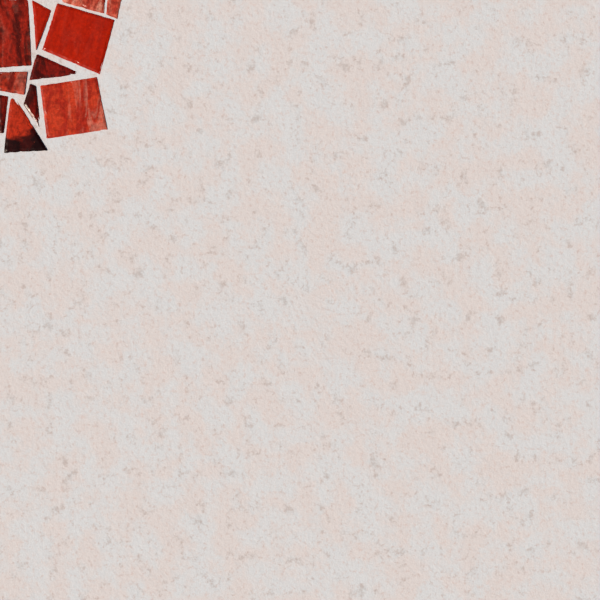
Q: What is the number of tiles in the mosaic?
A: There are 11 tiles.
